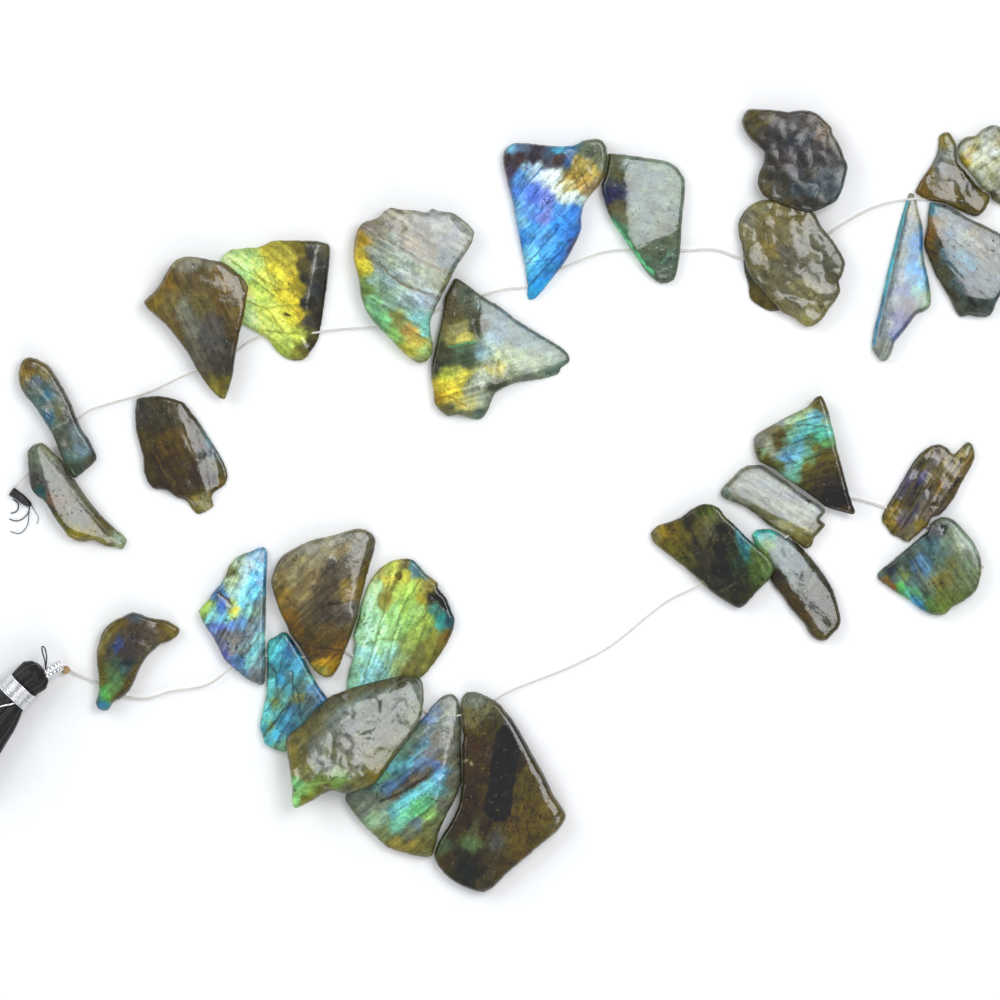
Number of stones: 30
